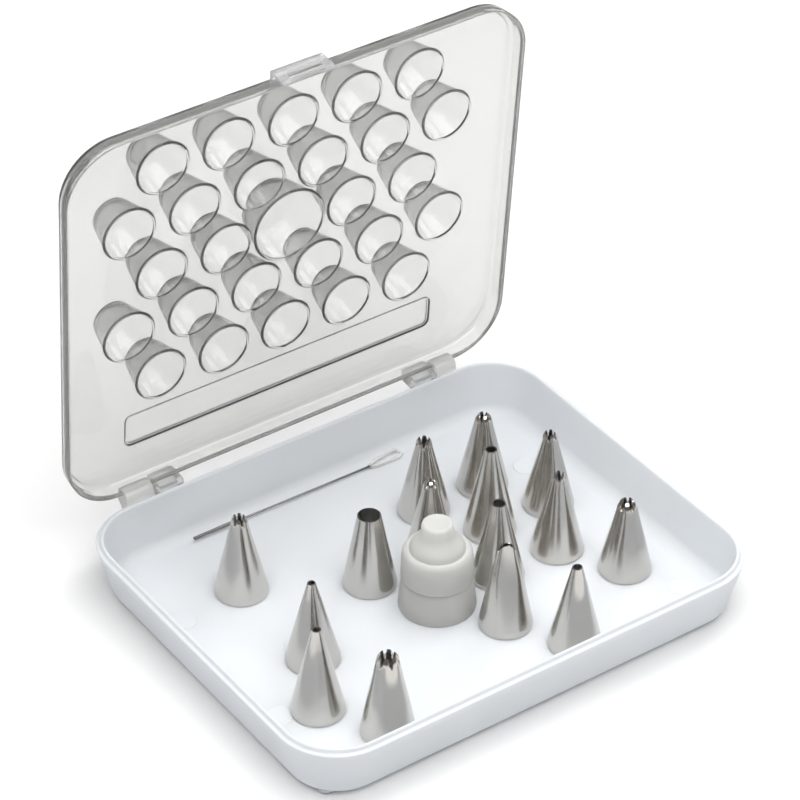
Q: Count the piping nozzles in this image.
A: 15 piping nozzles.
